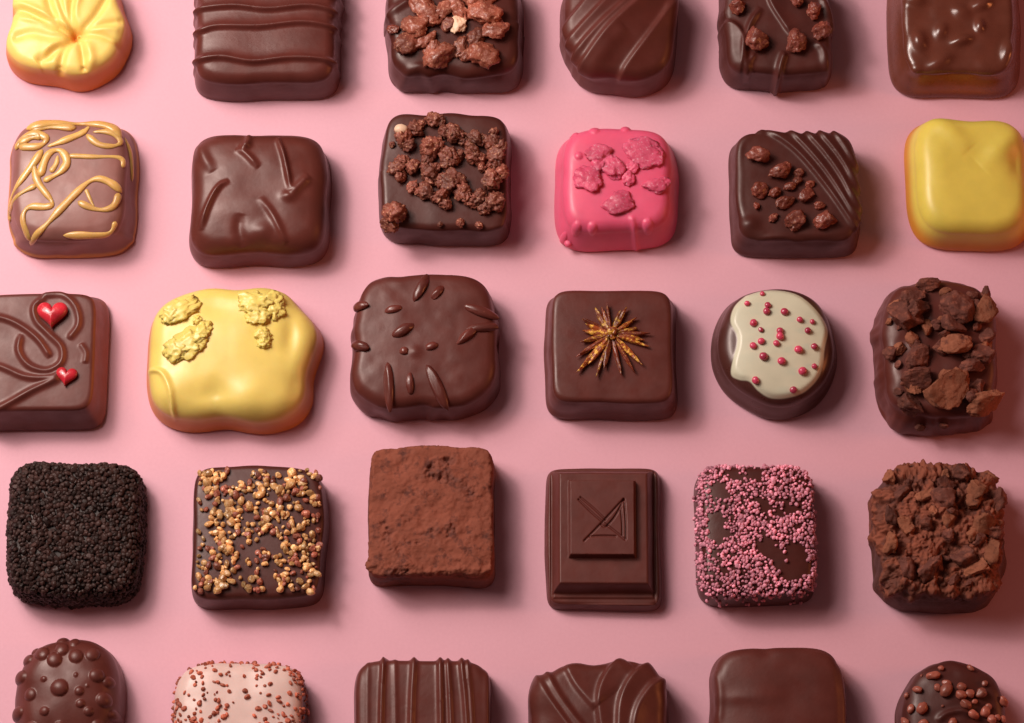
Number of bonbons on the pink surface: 30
